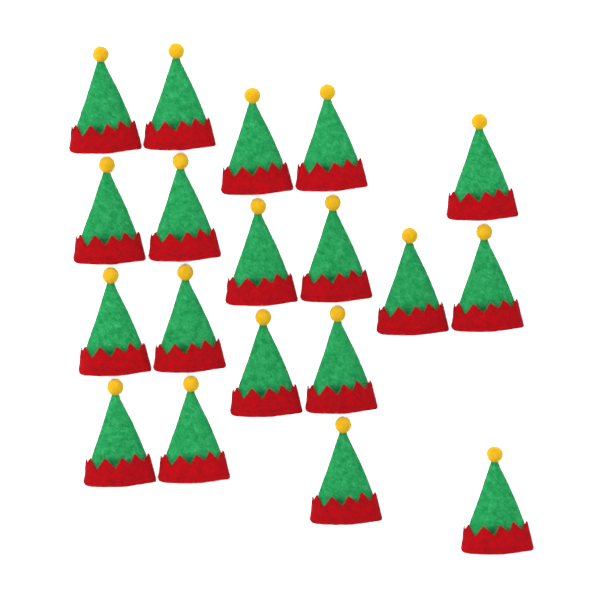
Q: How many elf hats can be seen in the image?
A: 19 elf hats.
